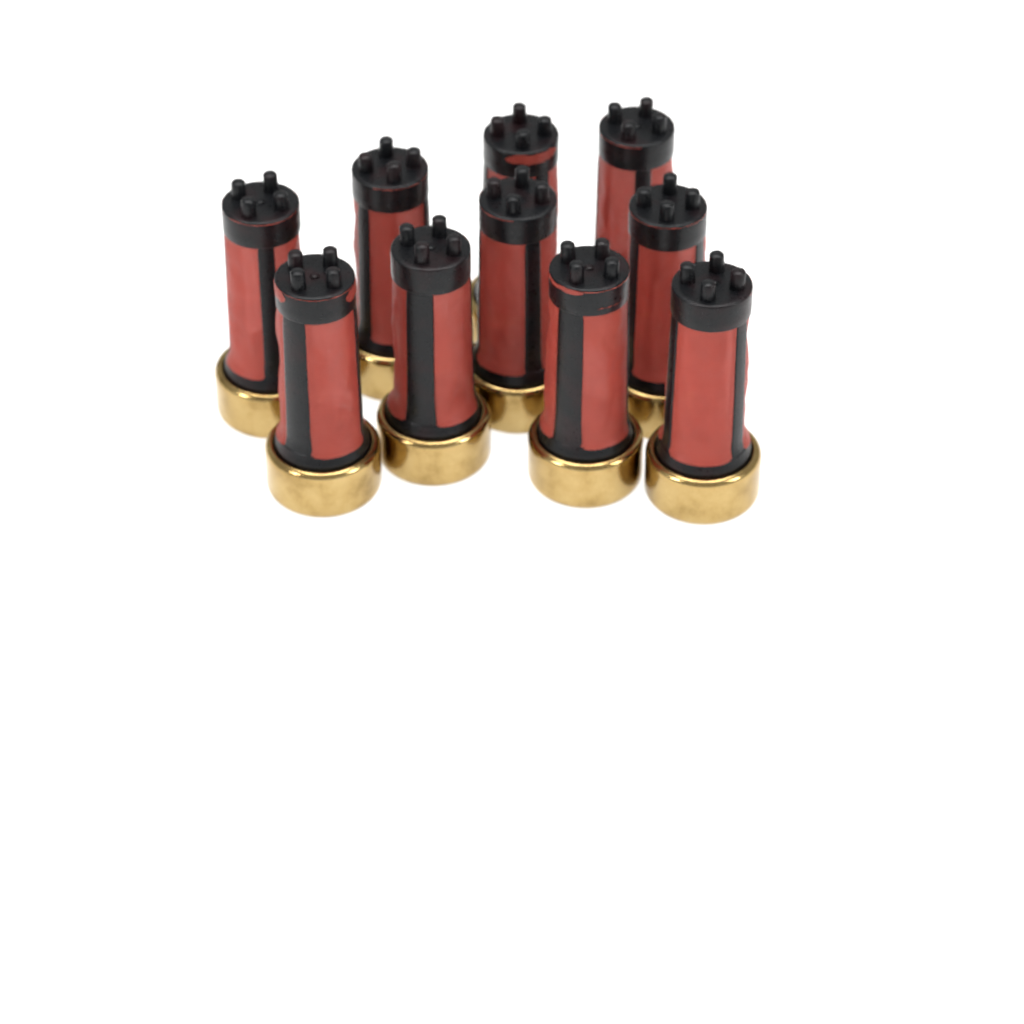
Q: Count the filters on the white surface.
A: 10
